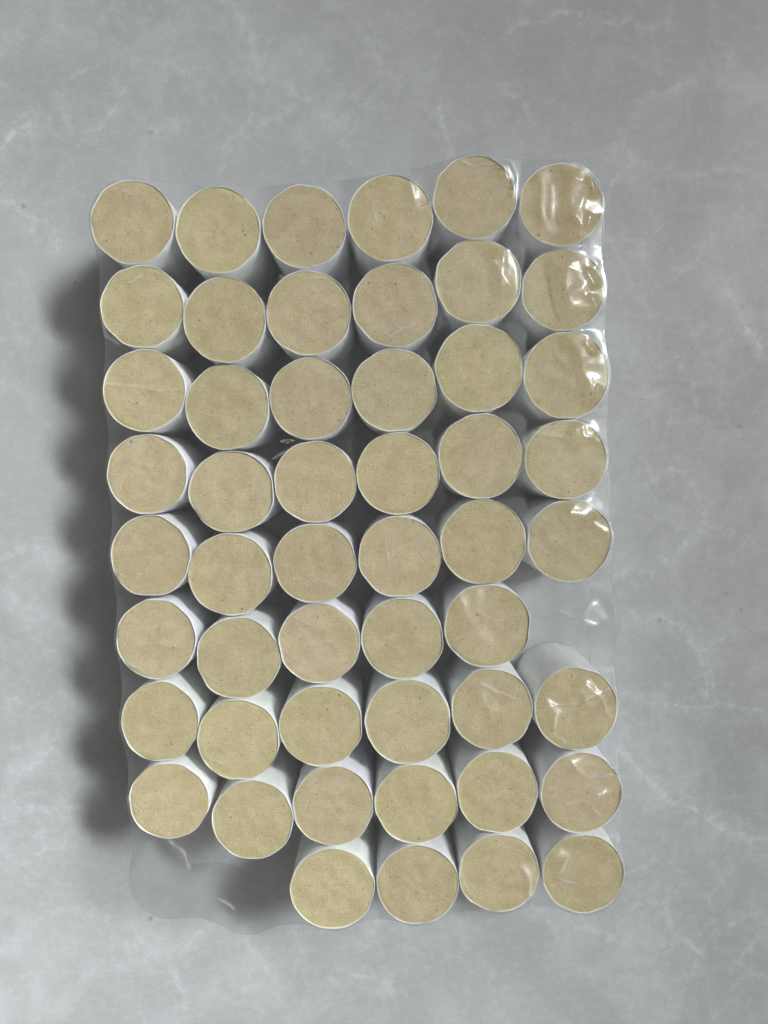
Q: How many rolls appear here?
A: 51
